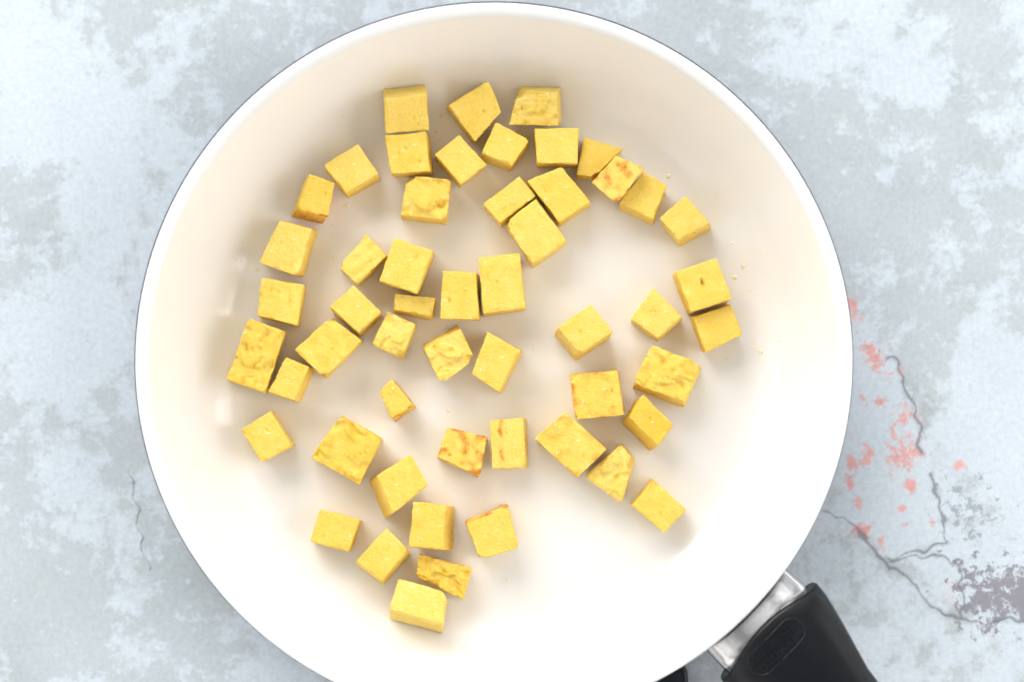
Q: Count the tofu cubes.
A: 53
